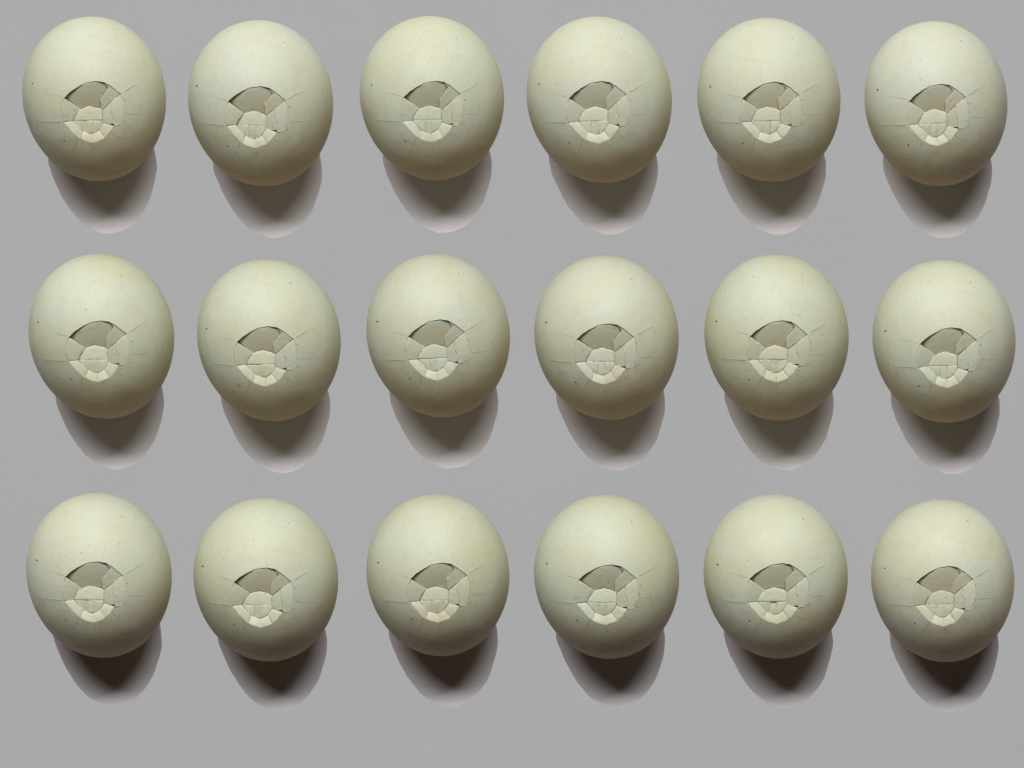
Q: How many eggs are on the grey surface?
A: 18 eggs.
